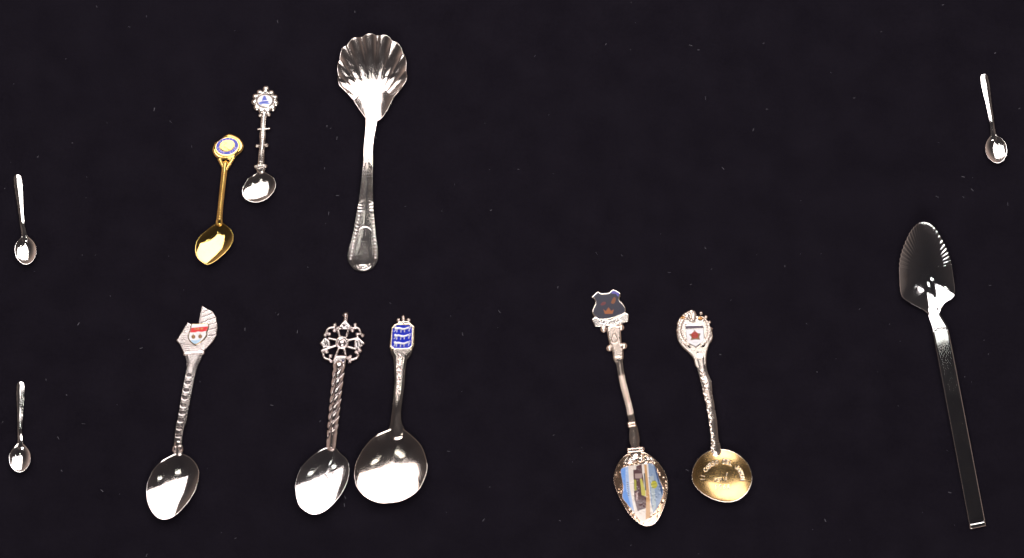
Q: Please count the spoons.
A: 12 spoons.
